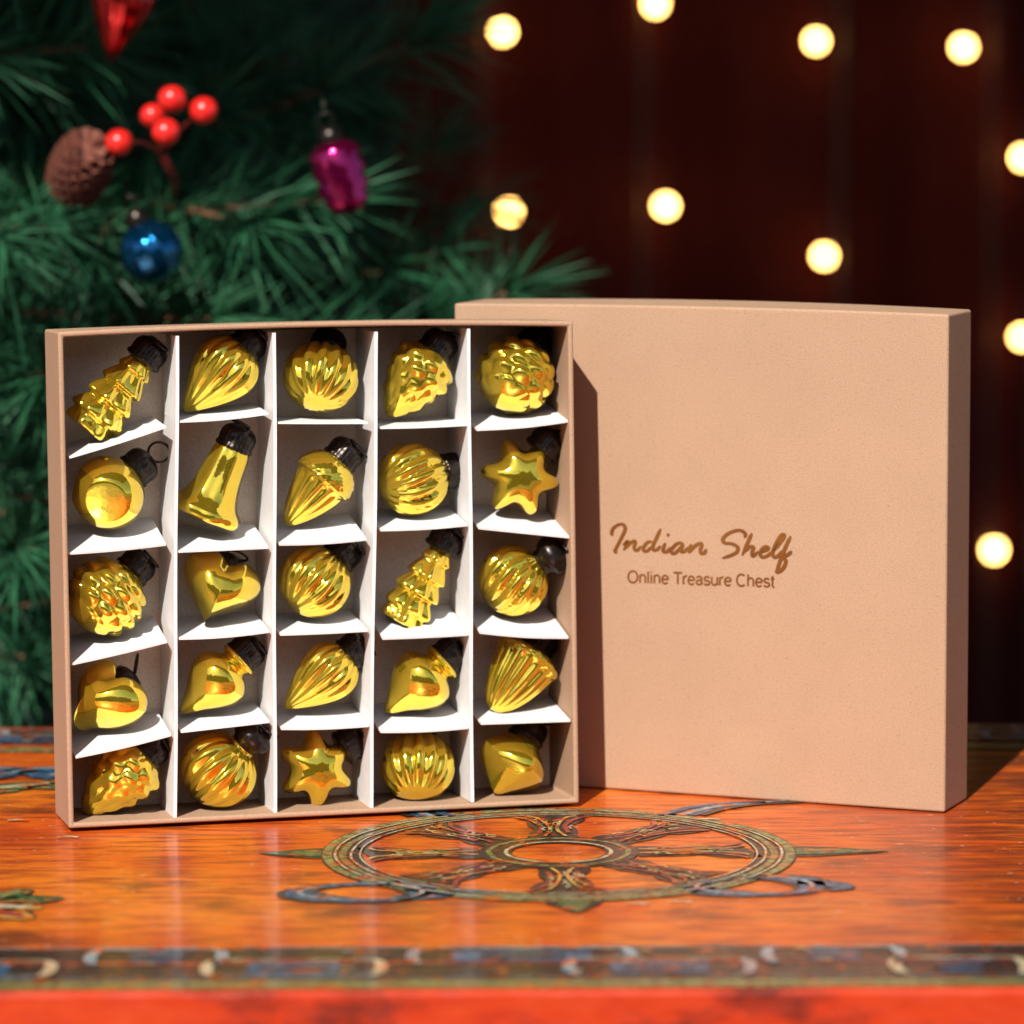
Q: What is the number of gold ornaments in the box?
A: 25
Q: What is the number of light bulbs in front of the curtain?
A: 10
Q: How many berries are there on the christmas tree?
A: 5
